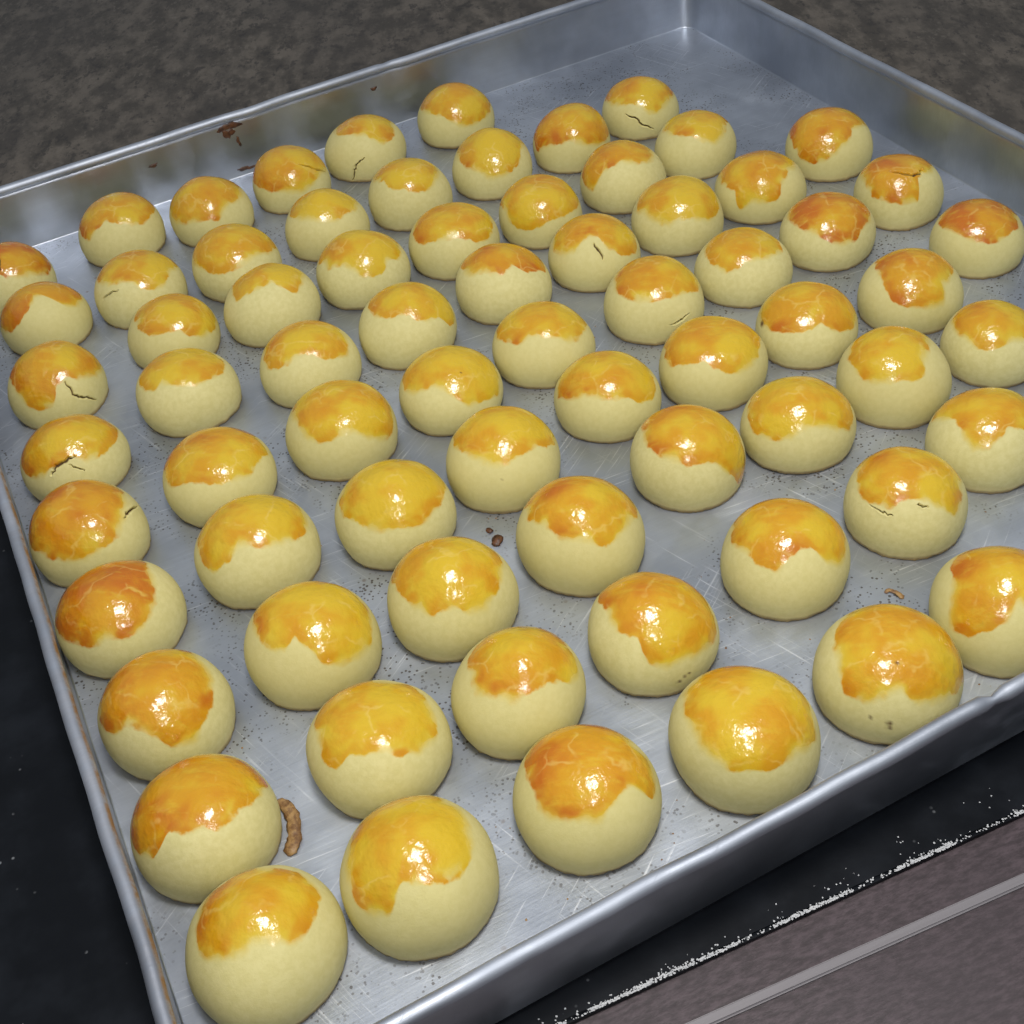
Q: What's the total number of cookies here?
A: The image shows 70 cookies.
